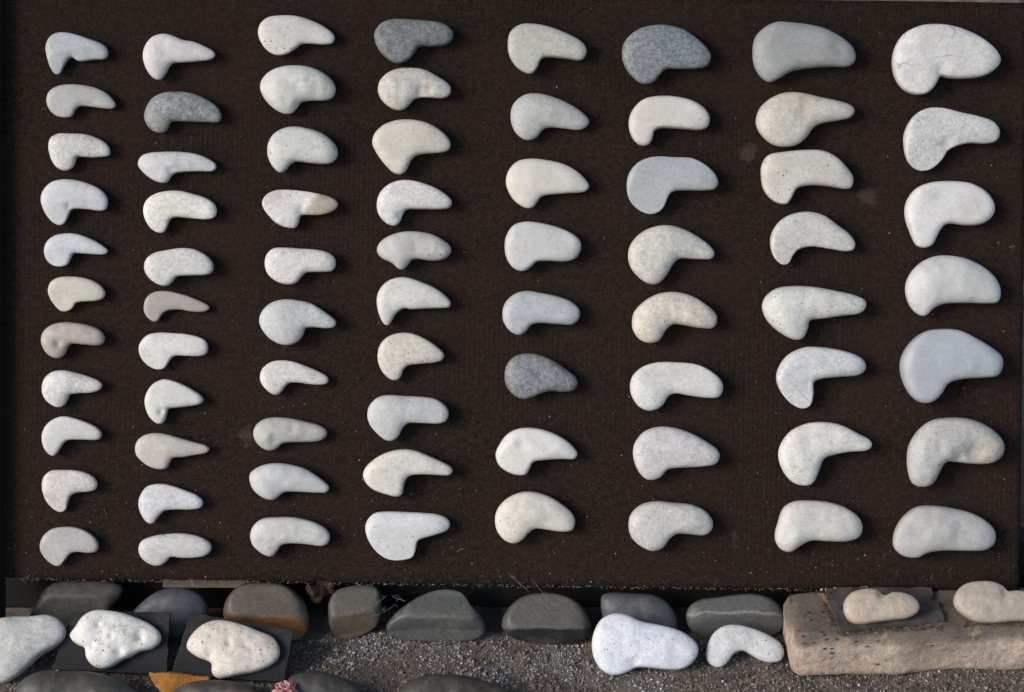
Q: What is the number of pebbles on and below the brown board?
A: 92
